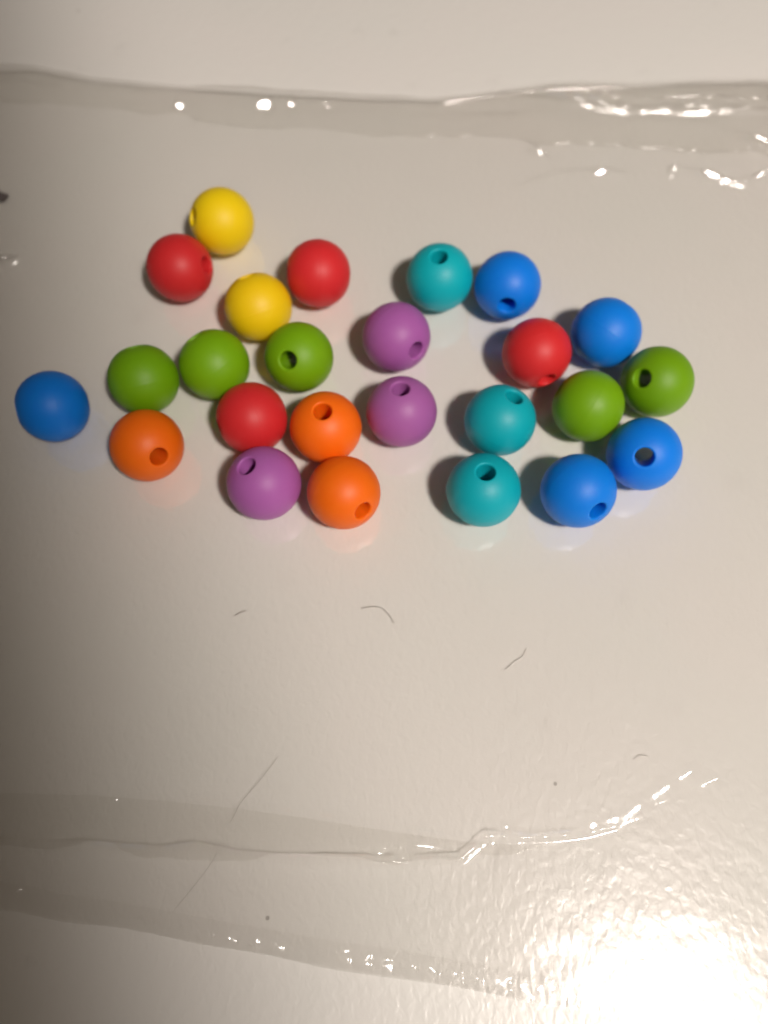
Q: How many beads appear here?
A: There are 25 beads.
